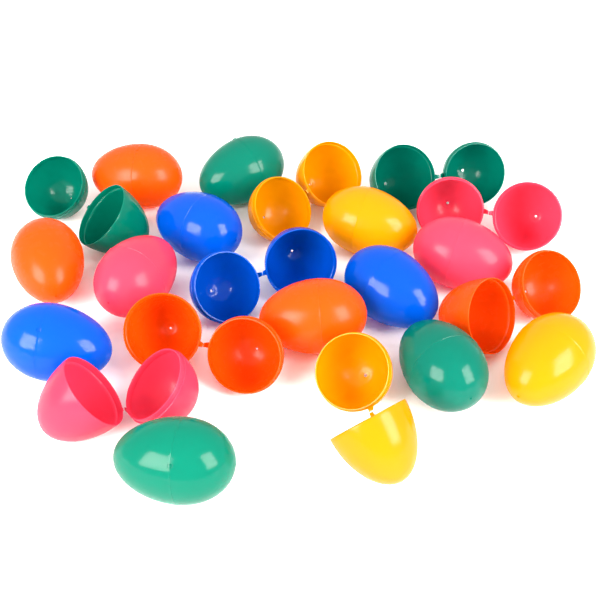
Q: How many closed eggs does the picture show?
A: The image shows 13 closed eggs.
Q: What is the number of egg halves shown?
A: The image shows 18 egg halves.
